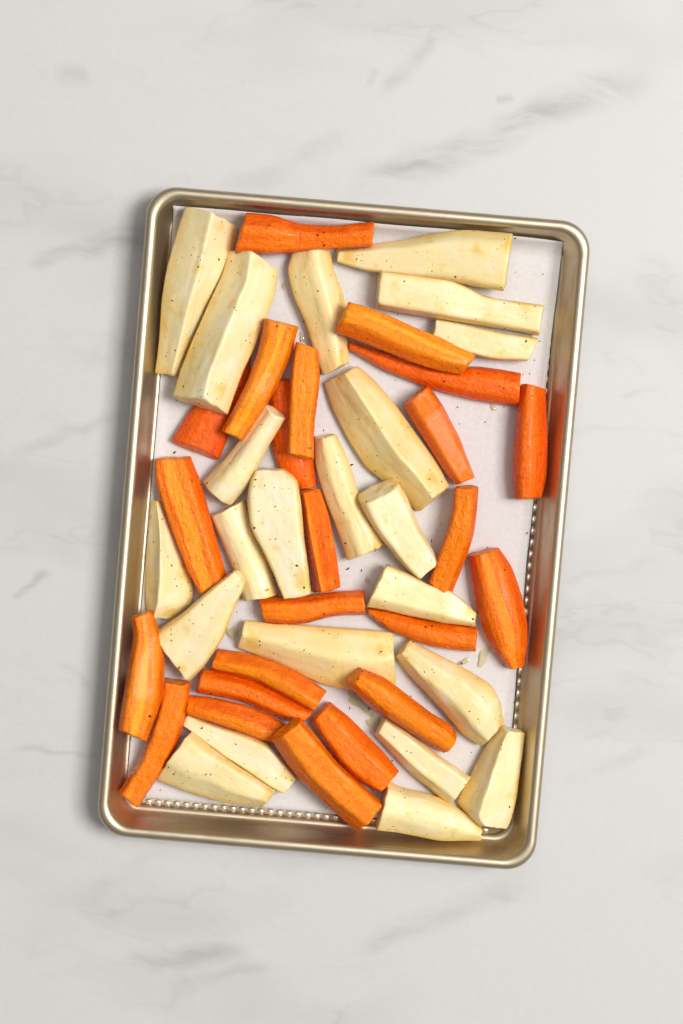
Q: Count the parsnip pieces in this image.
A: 22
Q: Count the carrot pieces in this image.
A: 23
